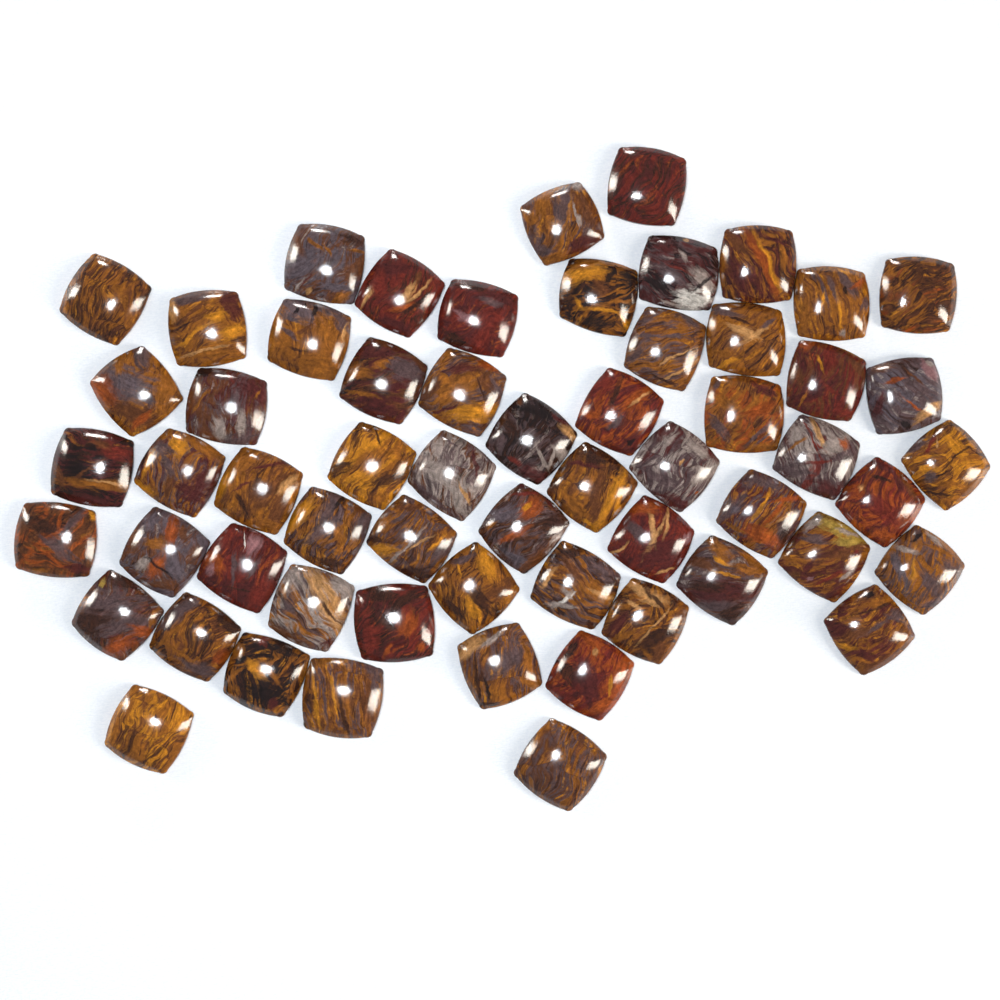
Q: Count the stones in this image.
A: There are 59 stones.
